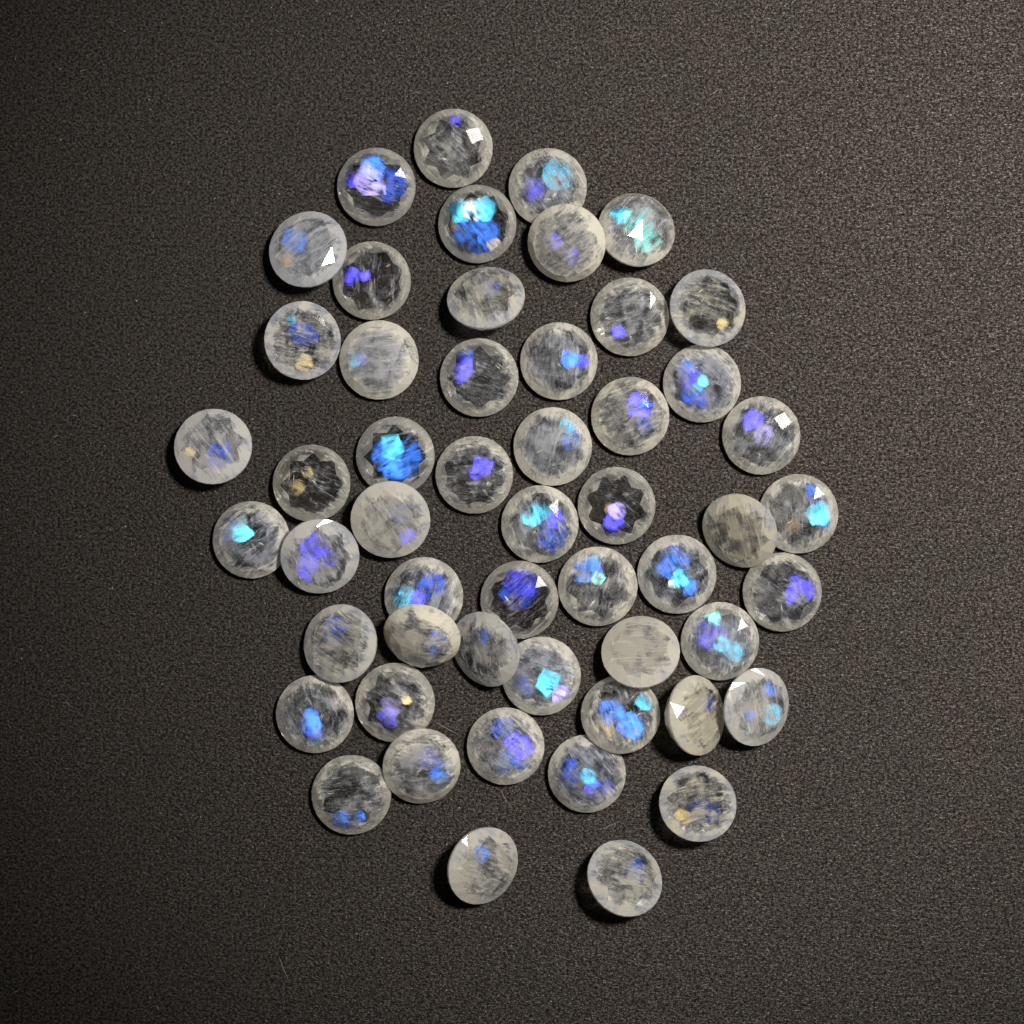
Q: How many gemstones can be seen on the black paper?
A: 53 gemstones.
